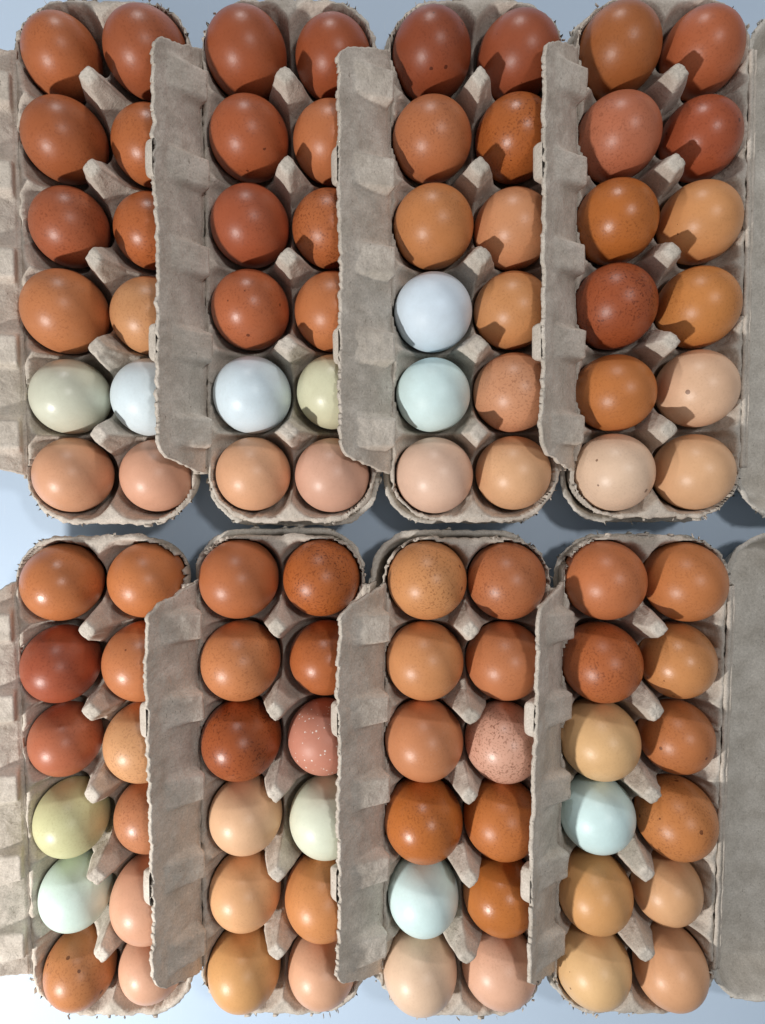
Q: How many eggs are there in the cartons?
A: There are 96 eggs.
